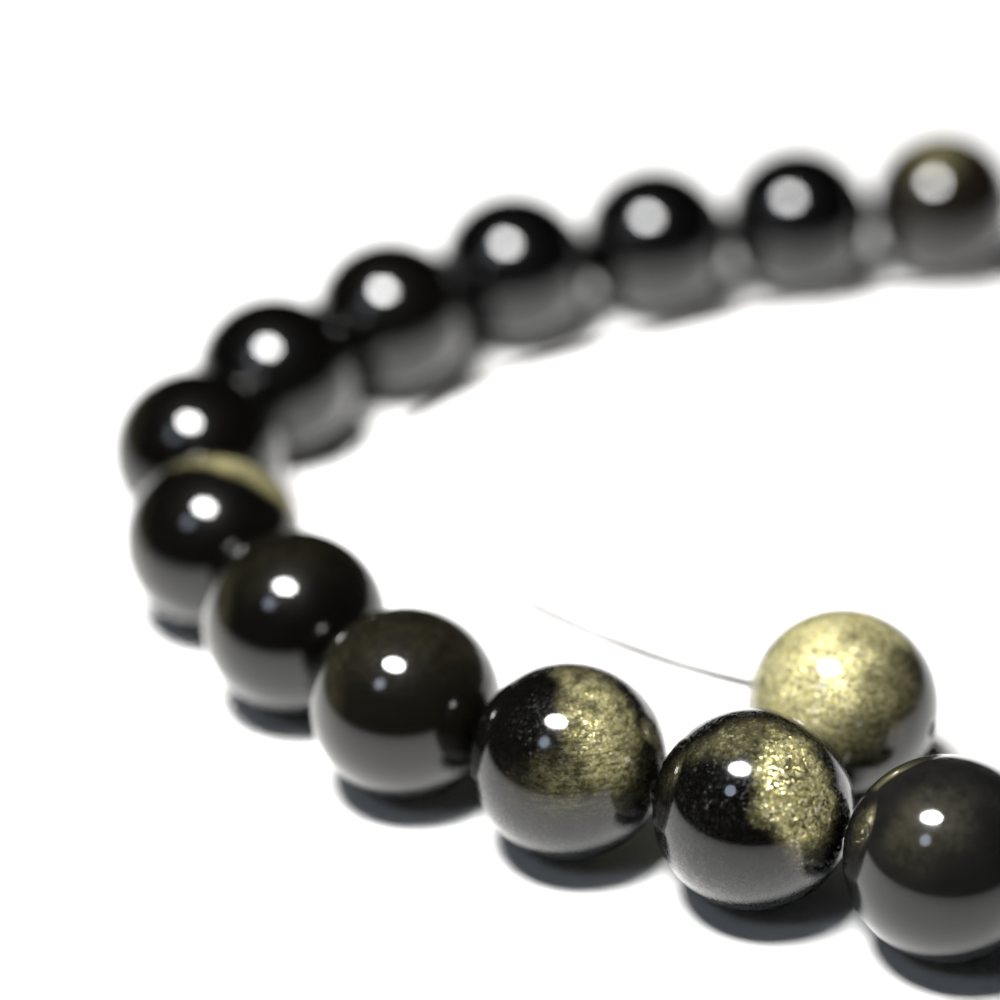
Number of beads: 14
